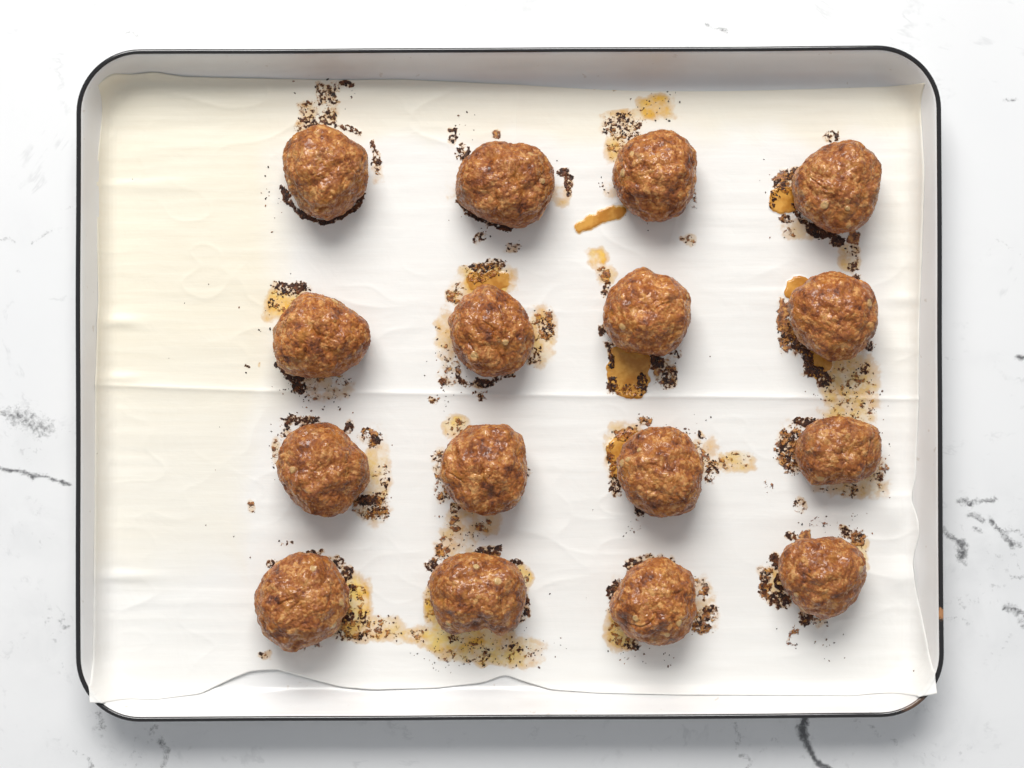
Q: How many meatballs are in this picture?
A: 16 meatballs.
